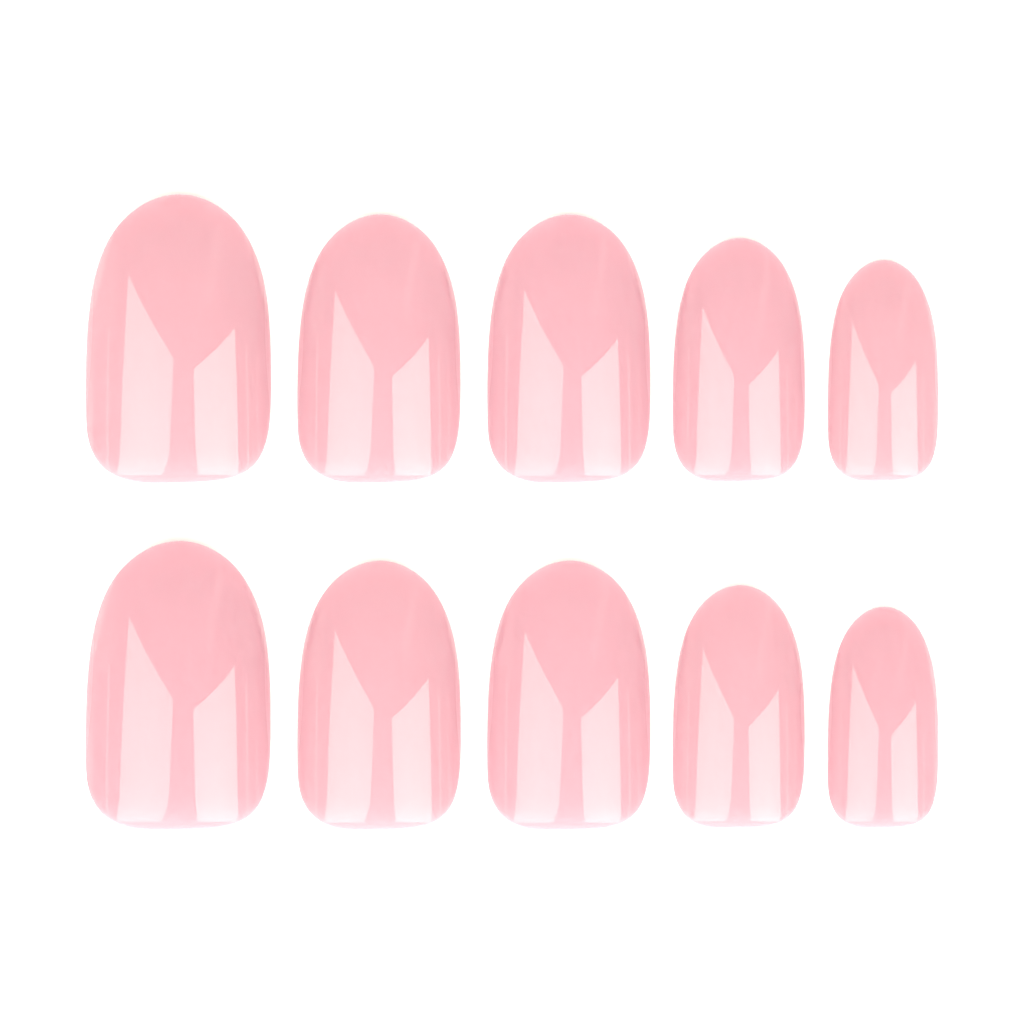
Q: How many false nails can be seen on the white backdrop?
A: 10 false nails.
